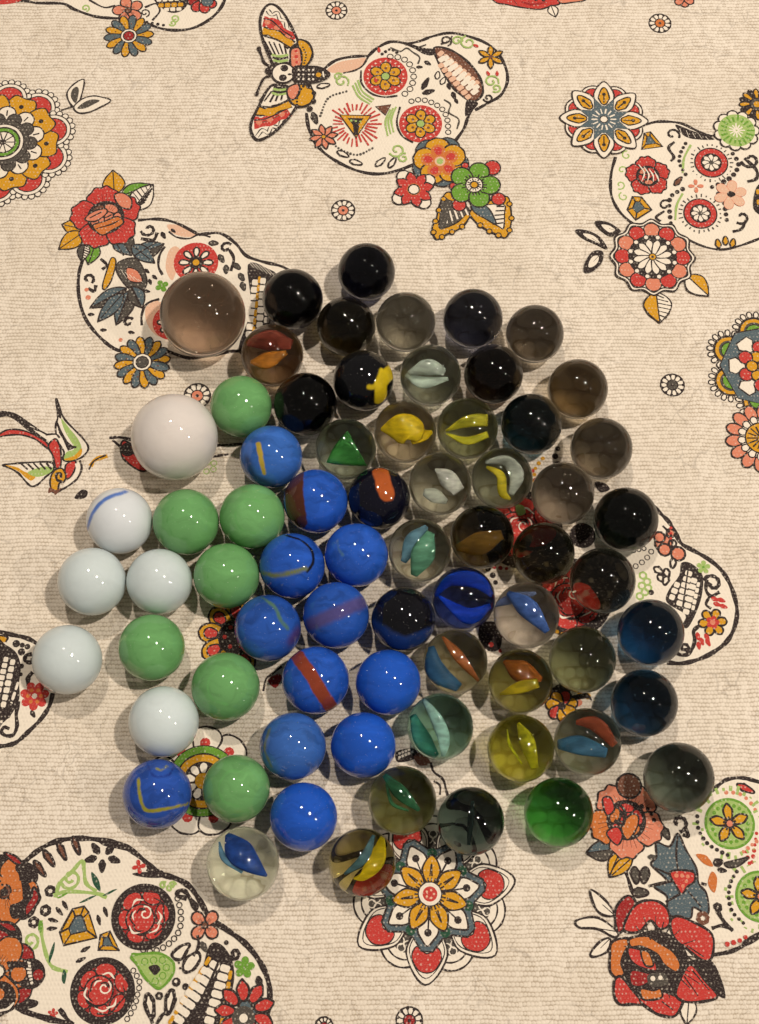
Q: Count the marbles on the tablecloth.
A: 69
